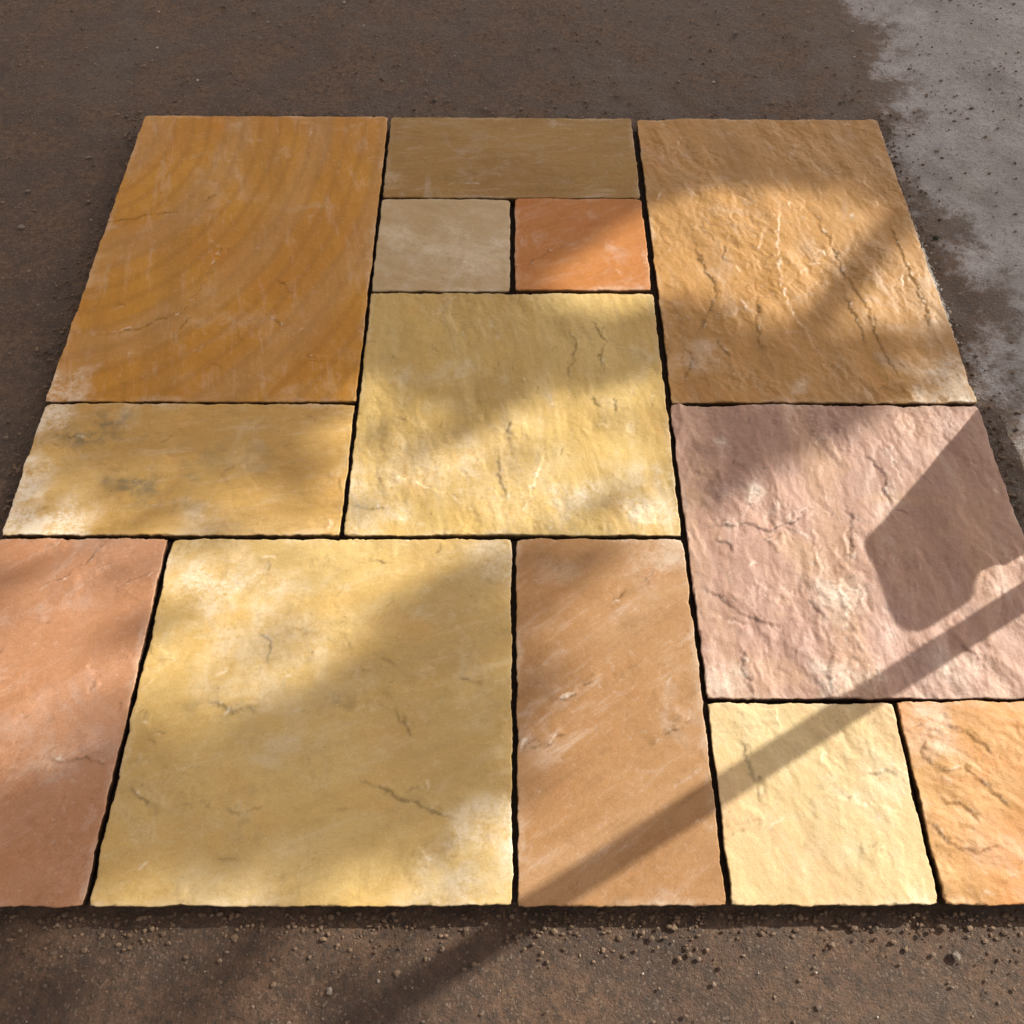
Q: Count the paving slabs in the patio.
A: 13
